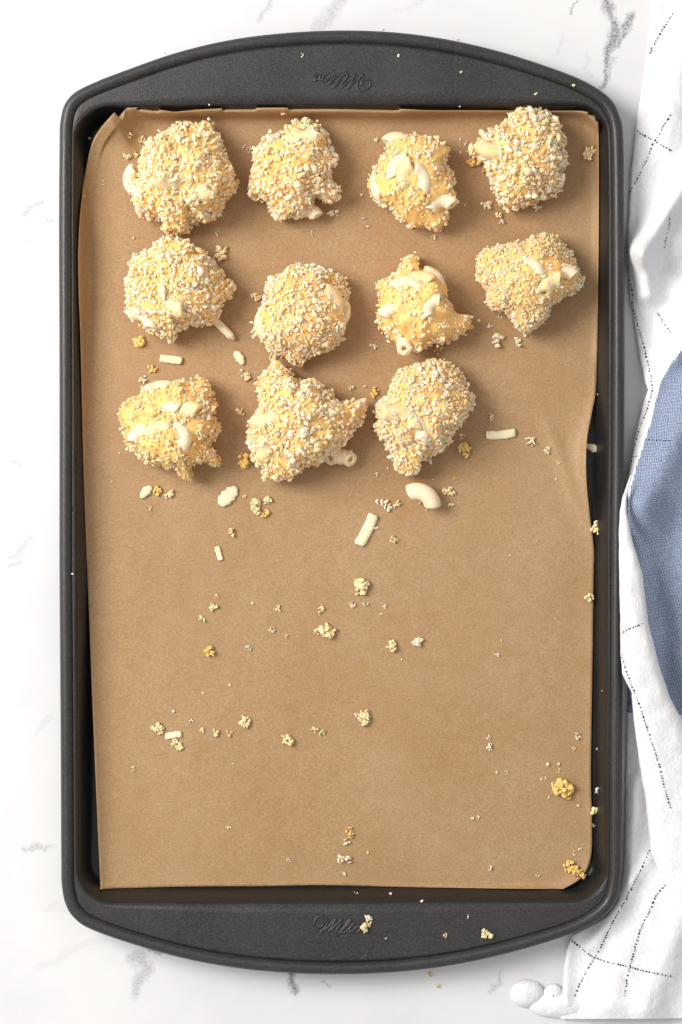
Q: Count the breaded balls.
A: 11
